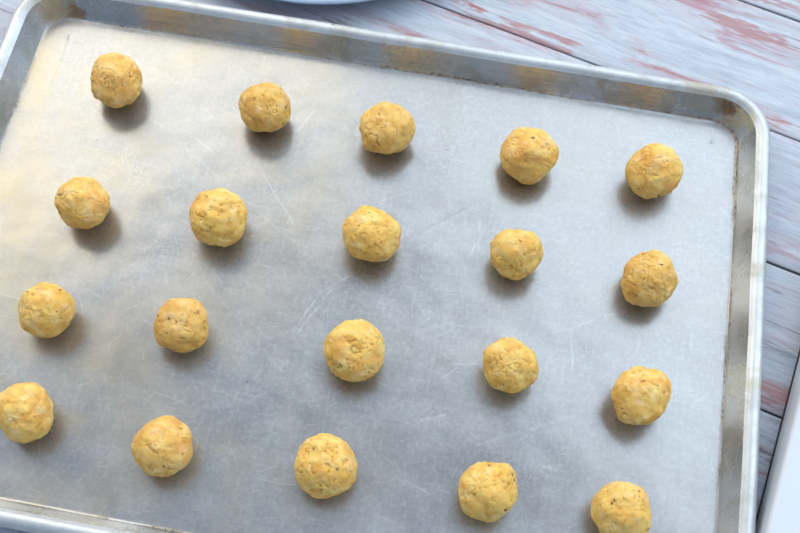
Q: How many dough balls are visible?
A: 20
